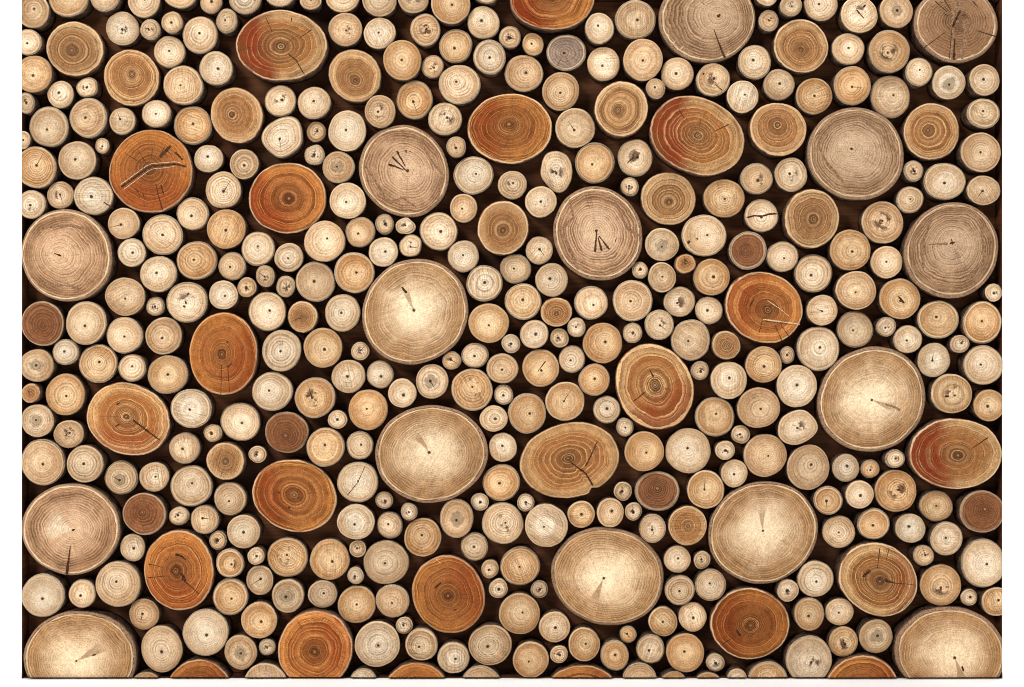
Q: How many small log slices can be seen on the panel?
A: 149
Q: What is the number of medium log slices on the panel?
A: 138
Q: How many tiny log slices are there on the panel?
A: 76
